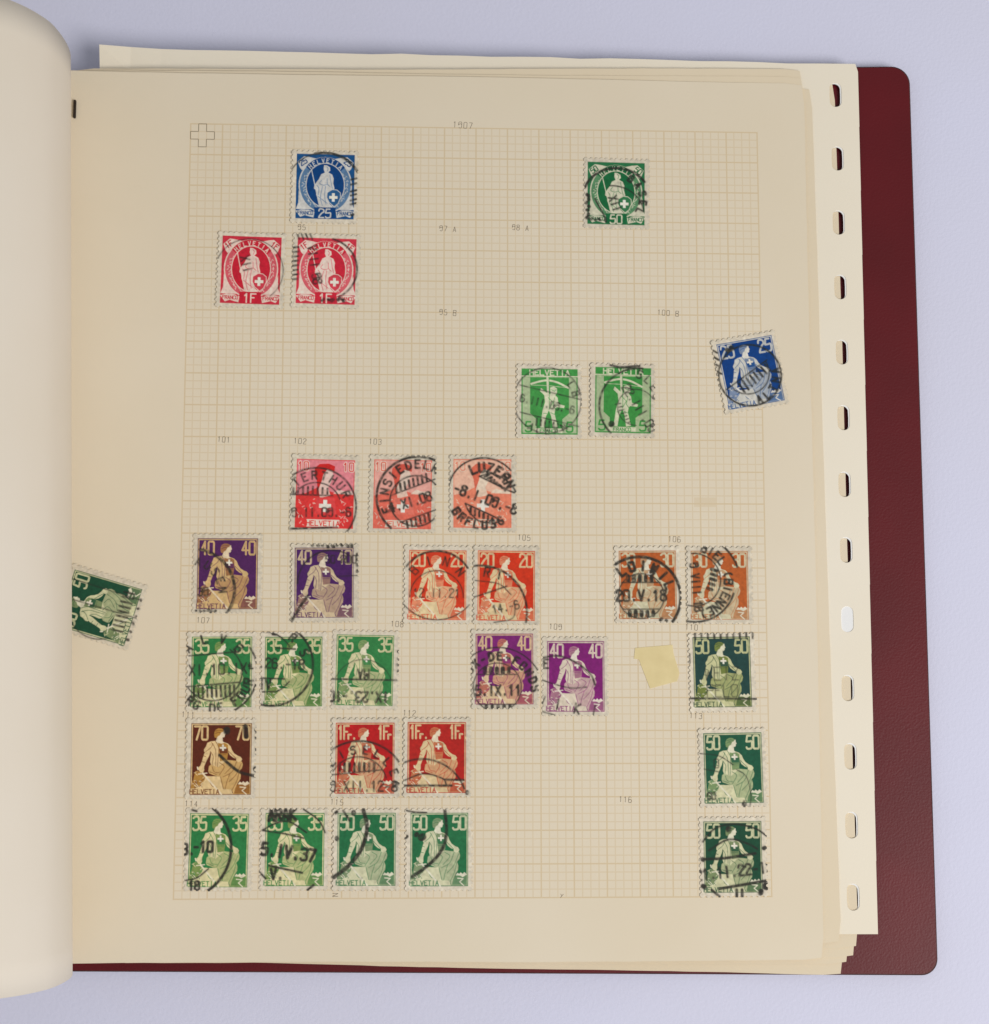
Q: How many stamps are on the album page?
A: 32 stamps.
